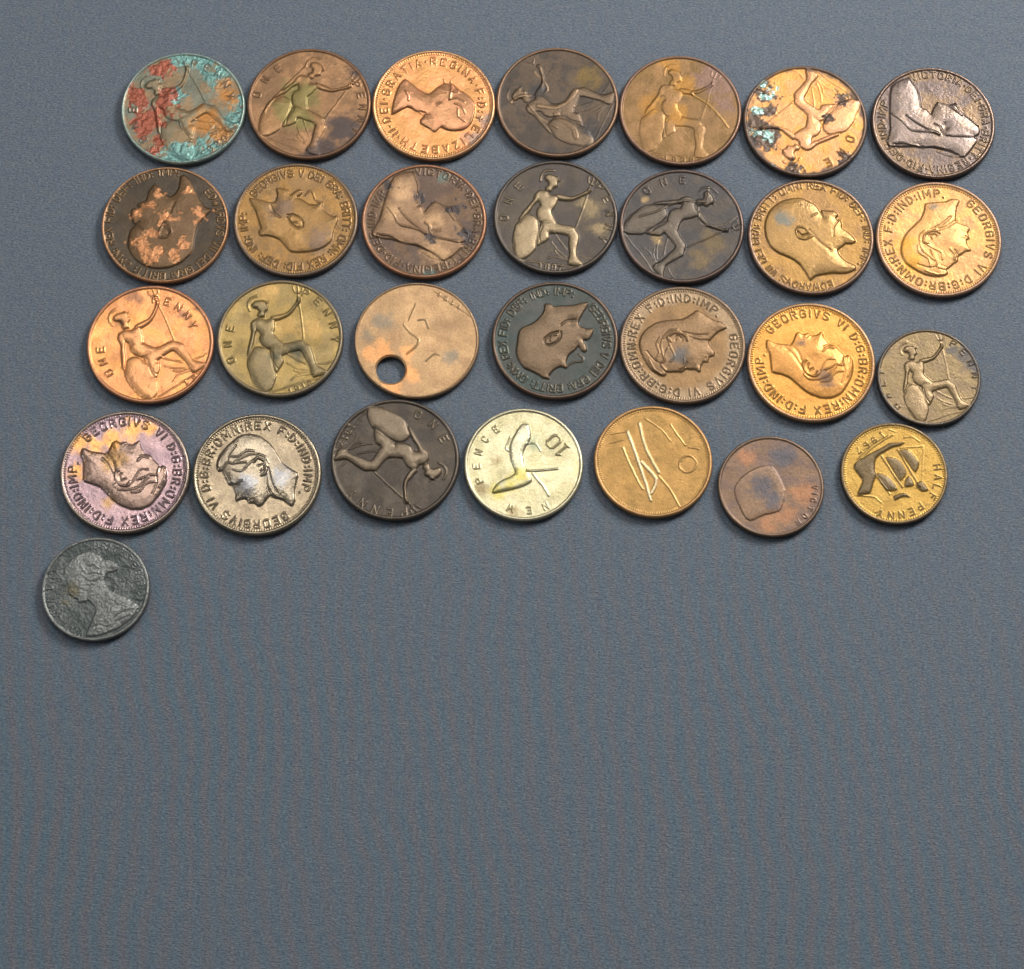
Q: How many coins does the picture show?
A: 29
